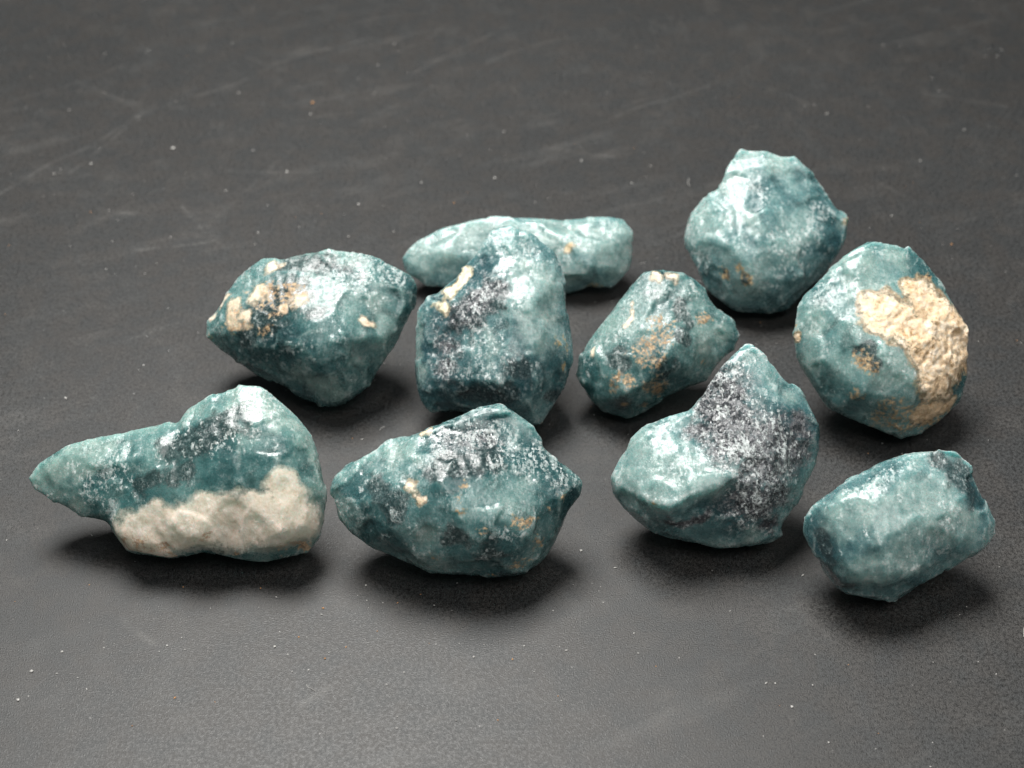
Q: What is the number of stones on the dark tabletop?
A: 10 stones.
